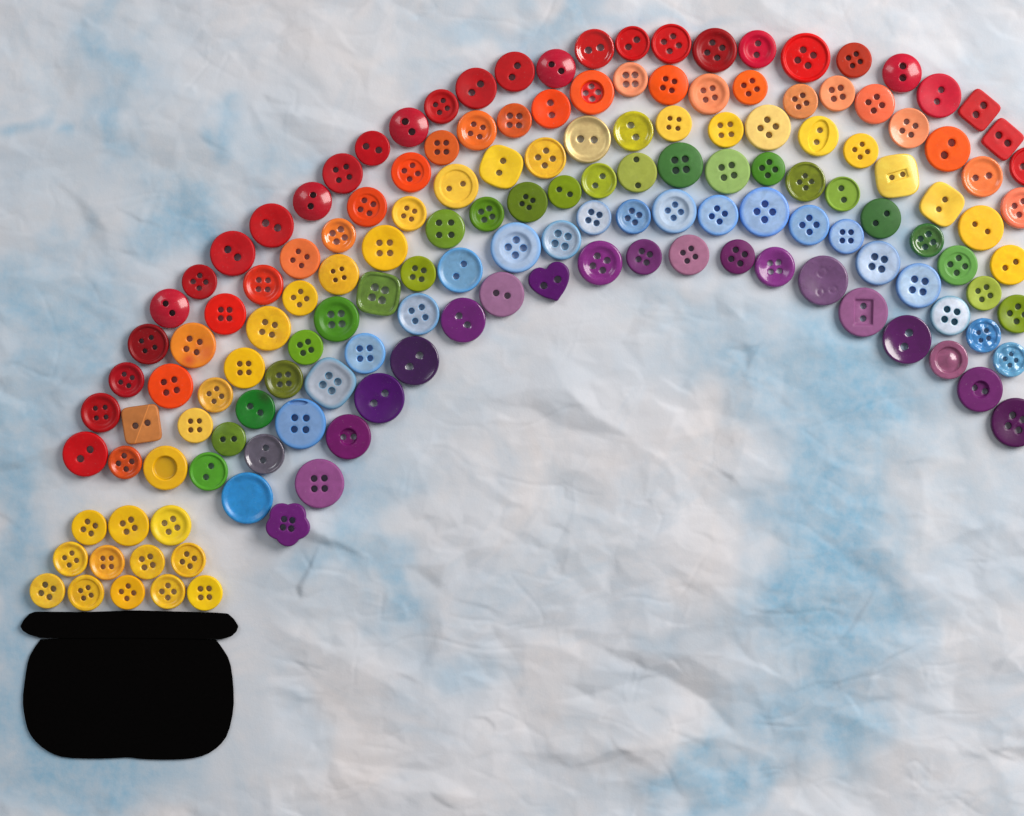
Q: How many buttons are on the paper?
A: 153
